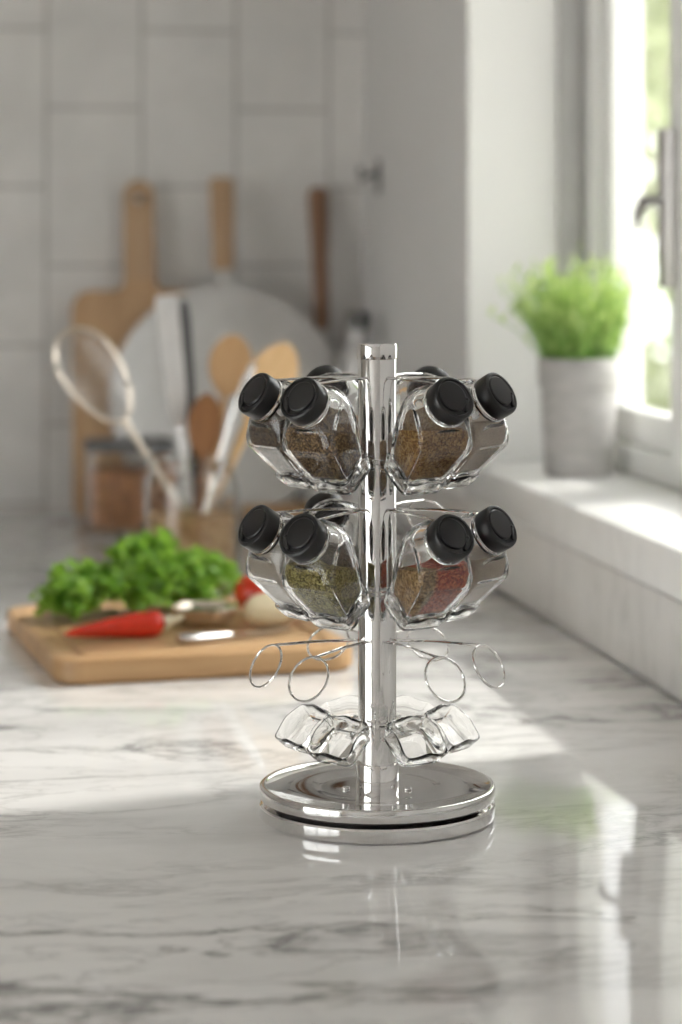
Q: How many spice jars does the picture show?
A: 11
